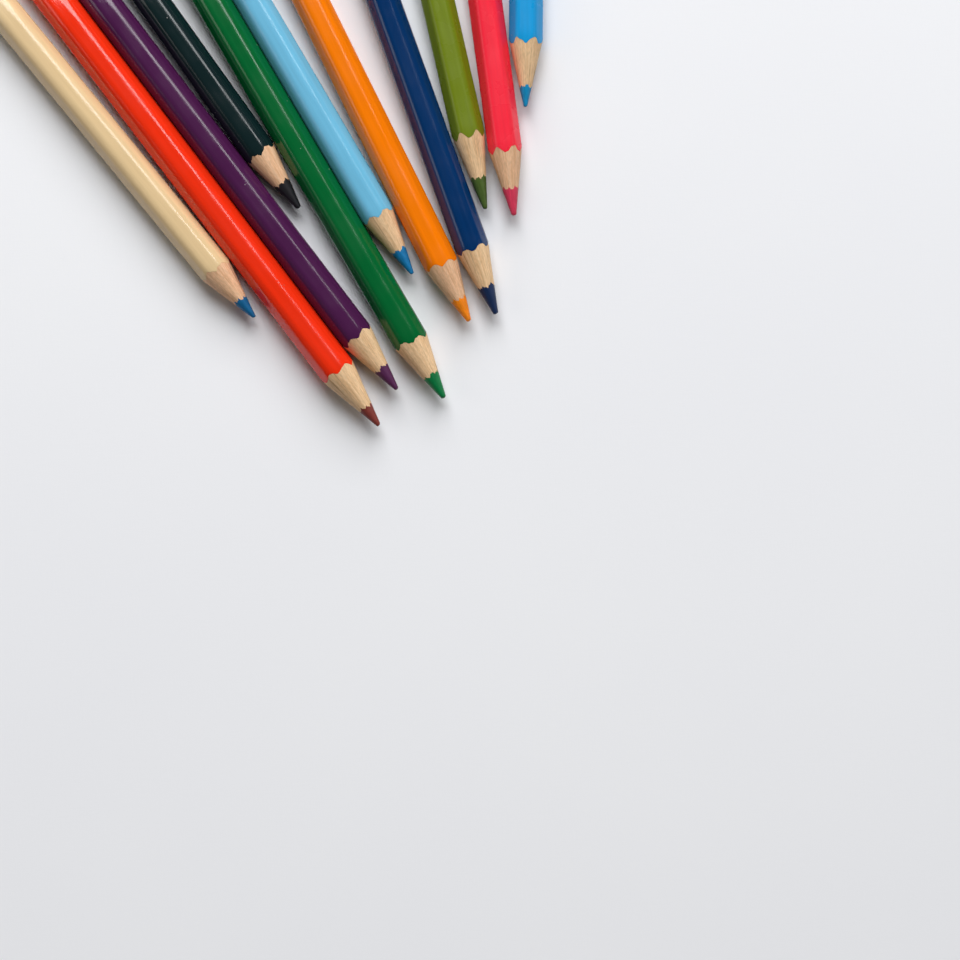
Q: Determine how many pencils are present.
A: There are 11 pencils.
